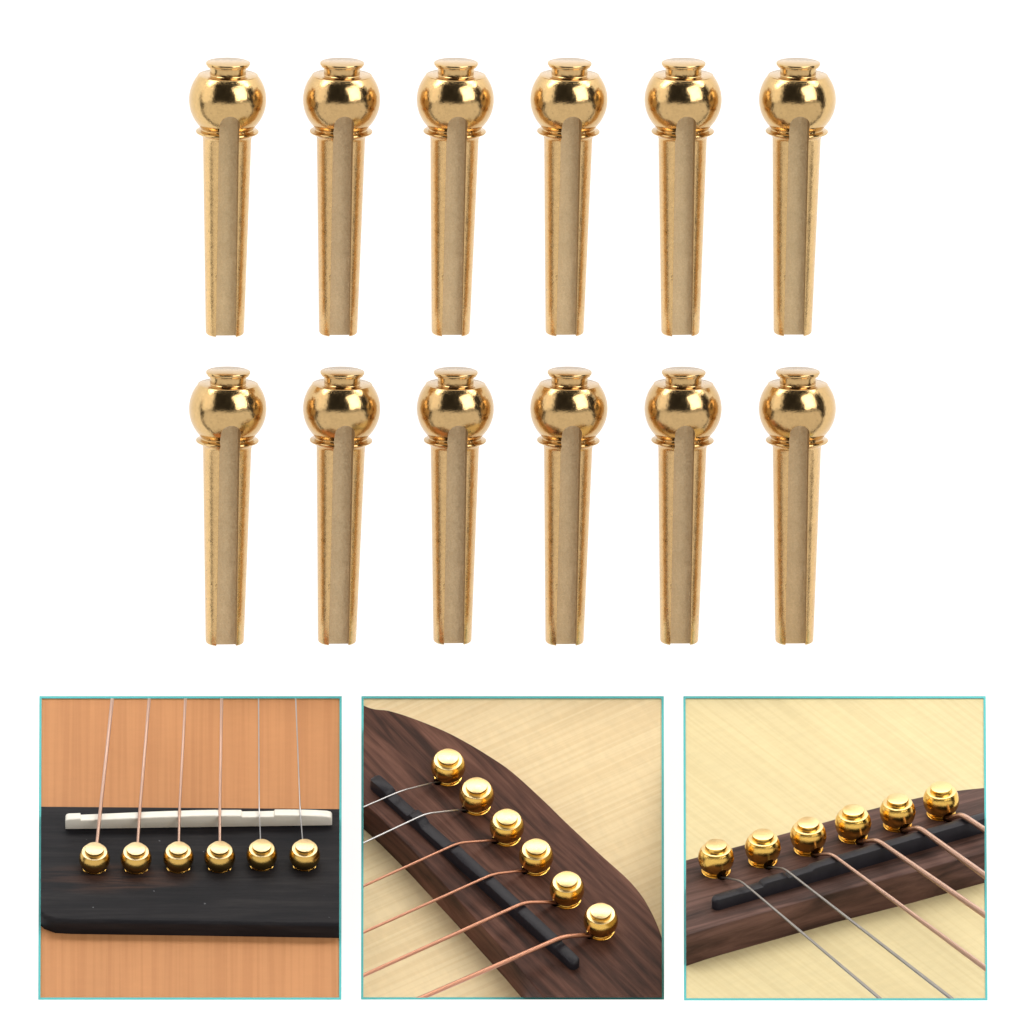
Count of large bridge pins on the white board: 12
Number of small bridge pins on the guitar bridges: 18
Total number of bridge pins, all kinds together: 30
